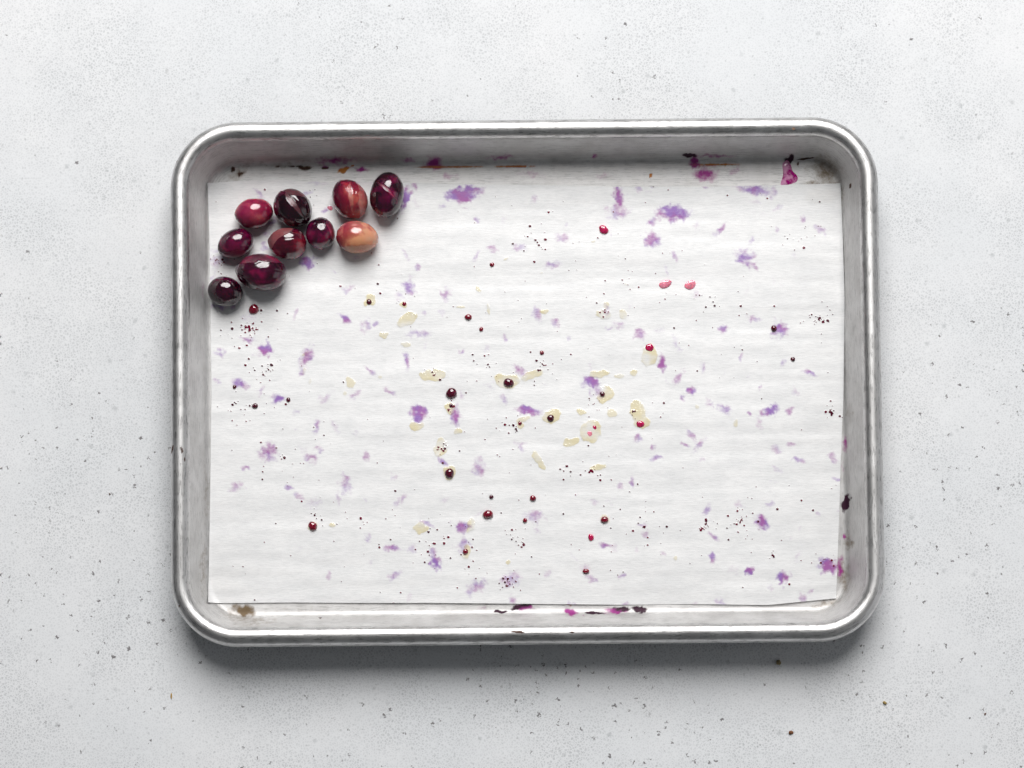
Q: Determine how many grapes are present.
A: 10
